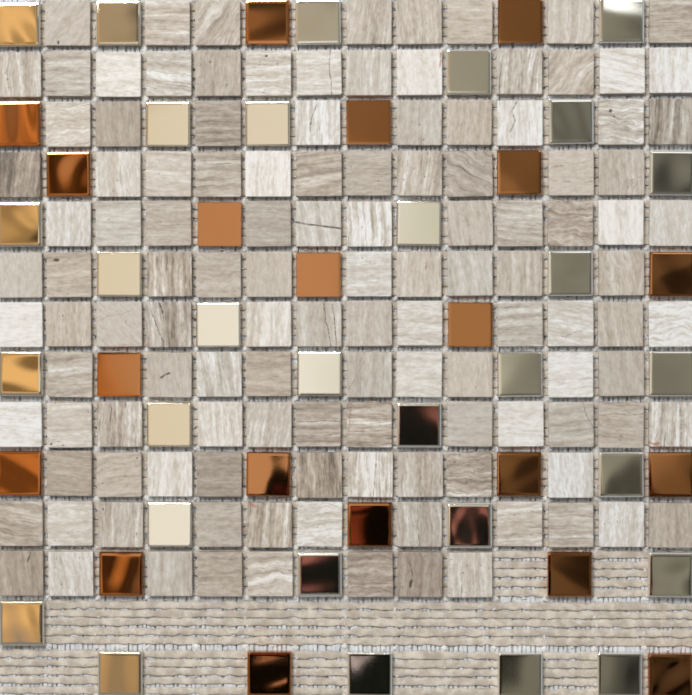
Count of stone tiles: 123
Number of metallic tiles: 50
